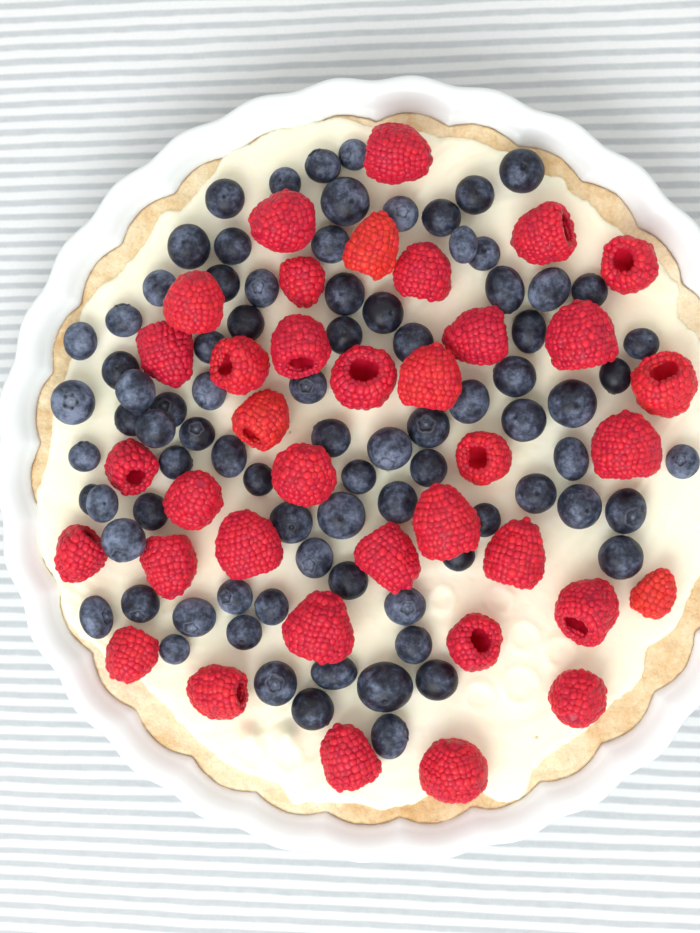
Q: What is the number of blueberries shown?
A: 85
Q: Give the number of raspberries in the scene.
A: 37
